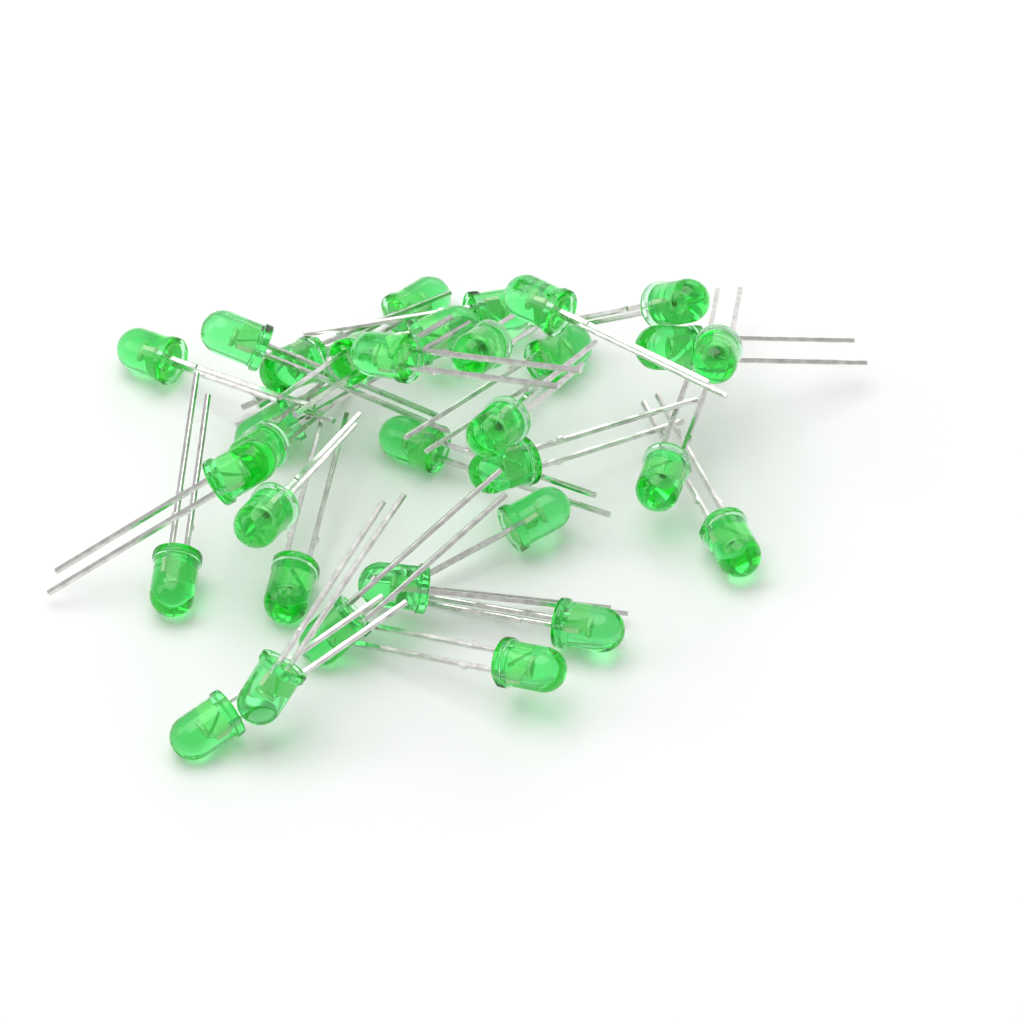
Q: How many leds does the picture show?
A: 32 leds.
